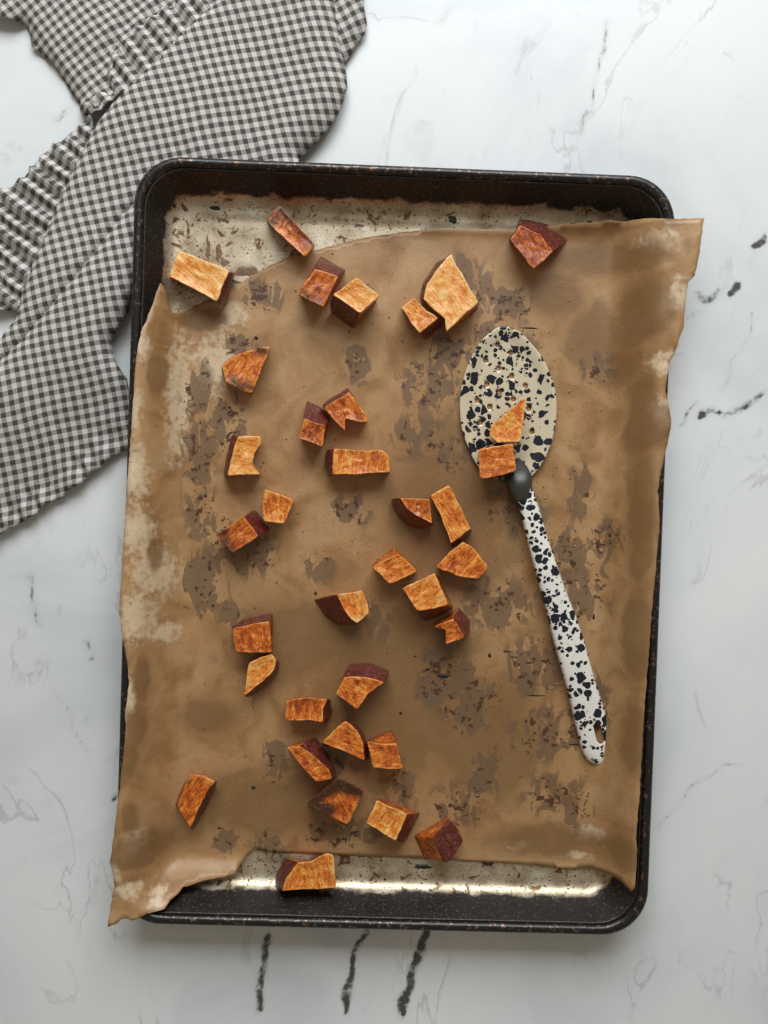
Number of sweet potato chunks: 35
